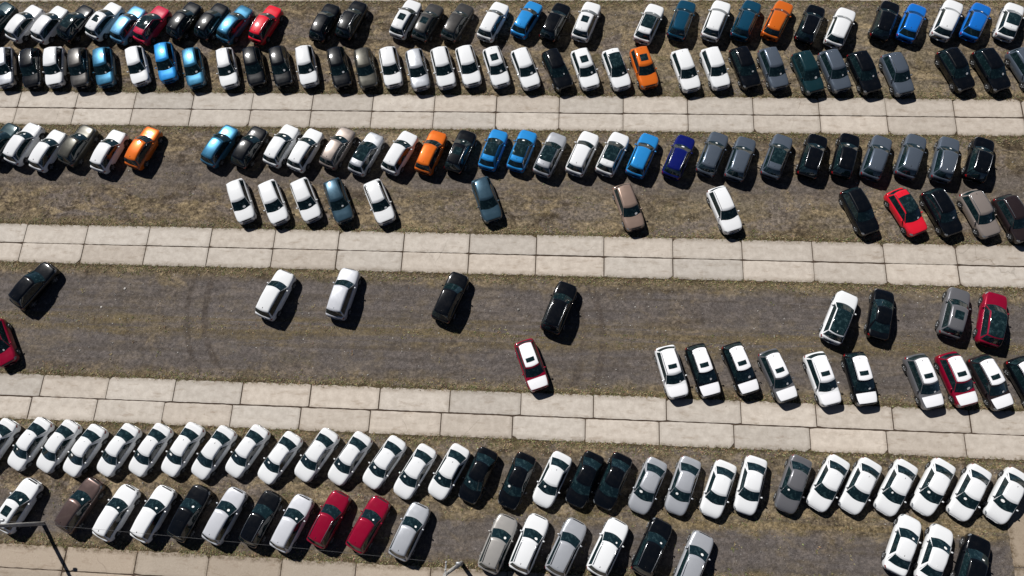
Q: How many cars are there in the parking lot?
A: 183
